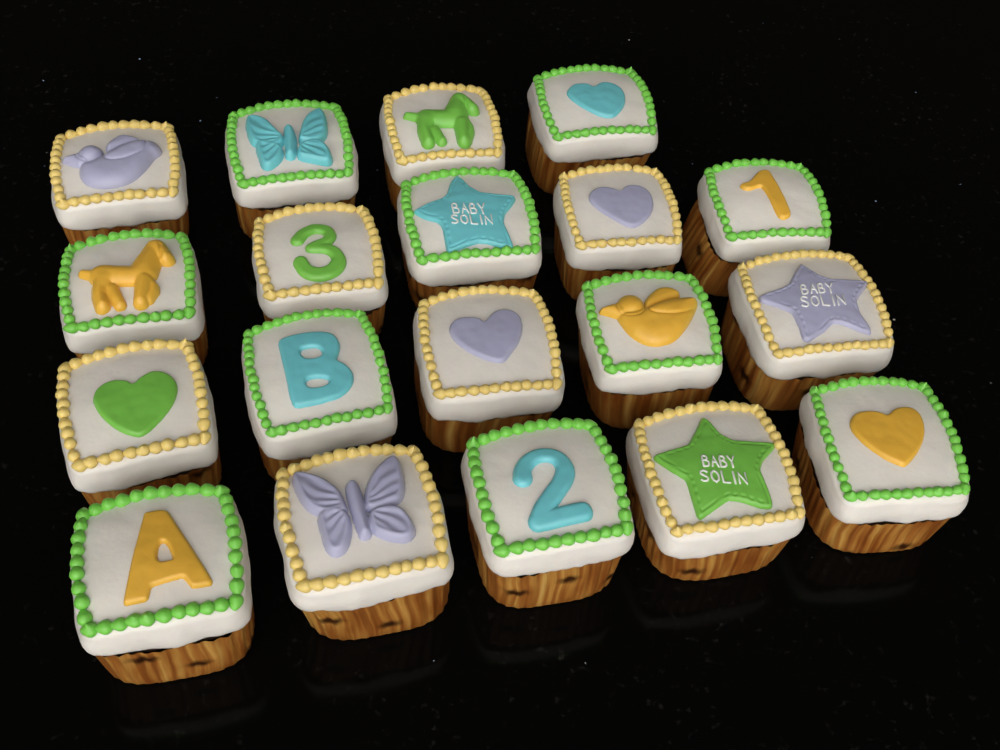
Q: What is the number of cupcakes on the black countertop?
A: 19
